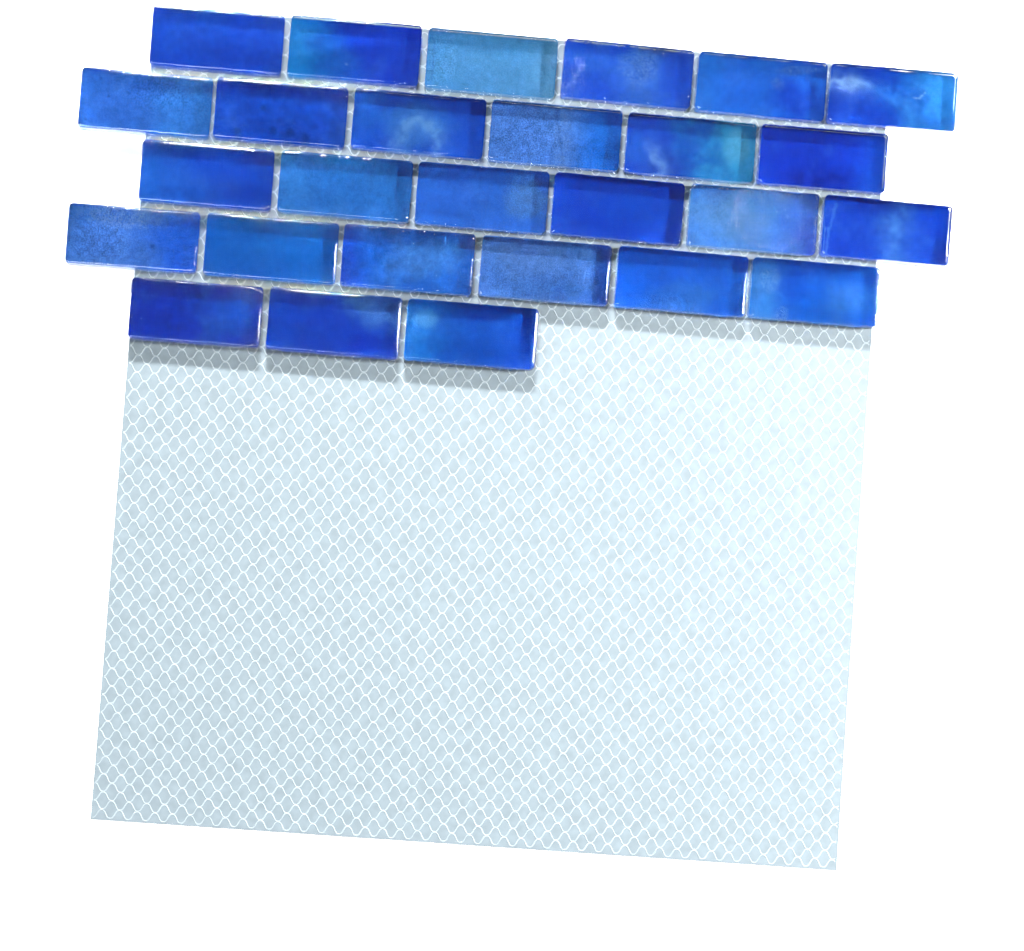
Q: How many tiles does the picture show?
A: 27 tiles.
